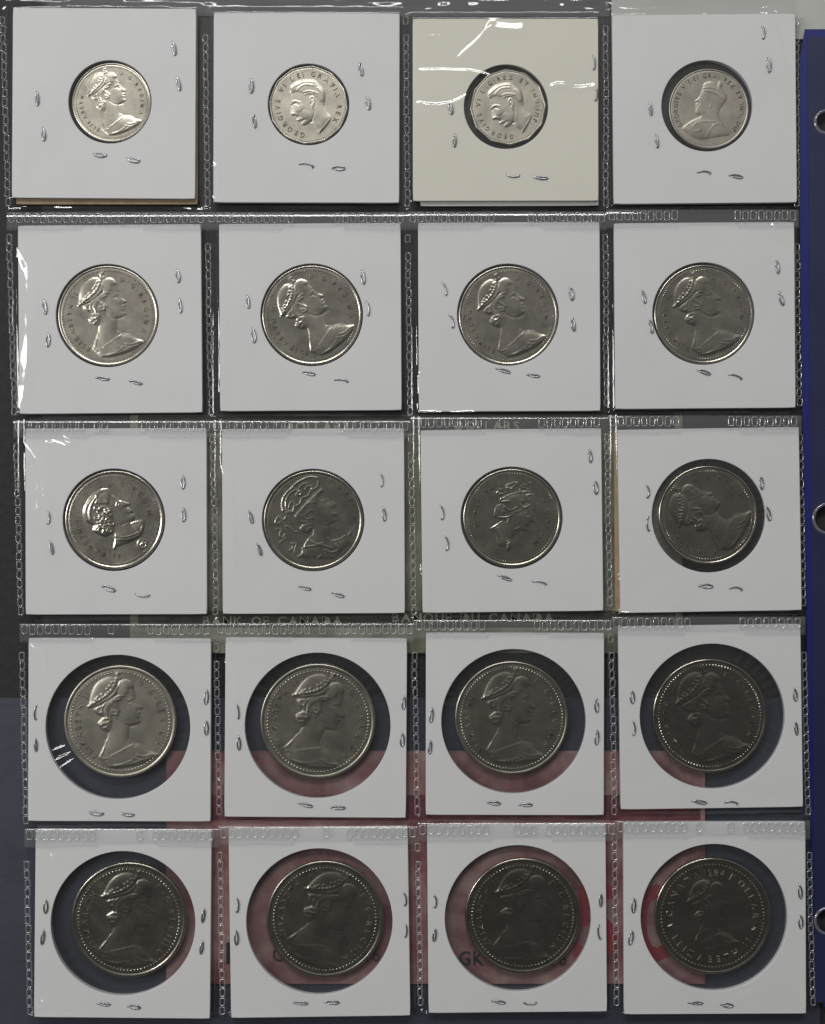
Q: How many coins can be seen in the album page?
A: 20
